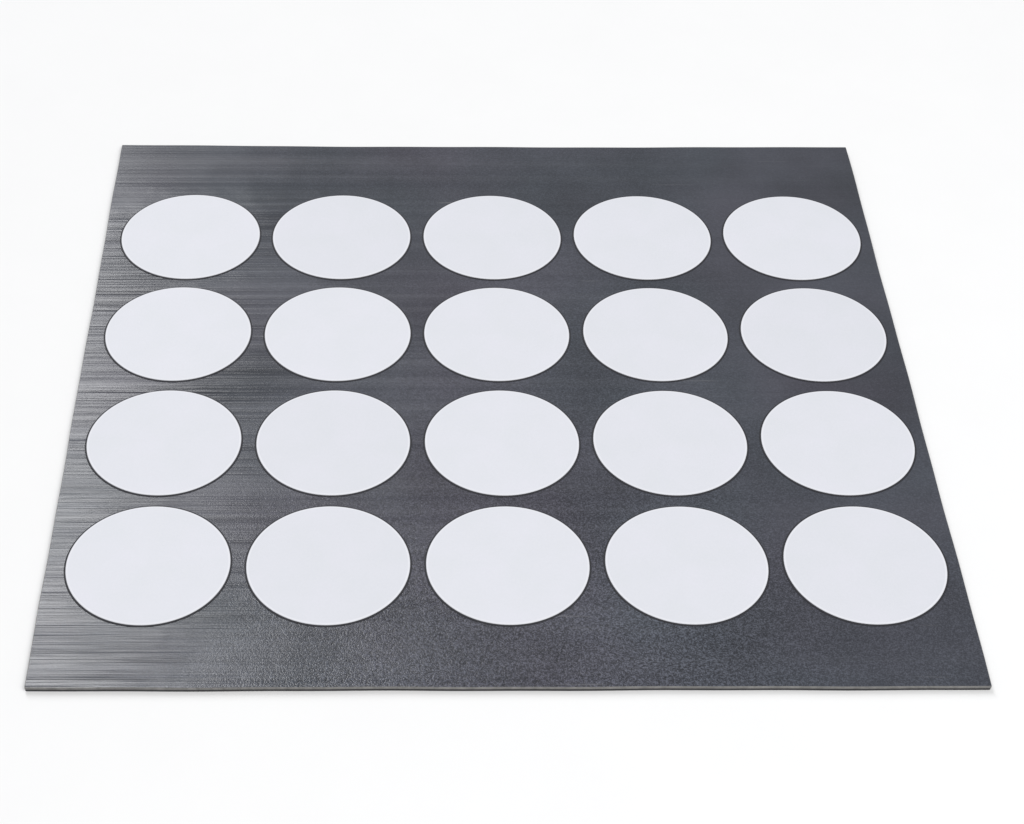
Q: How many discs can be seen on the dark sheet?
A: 20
